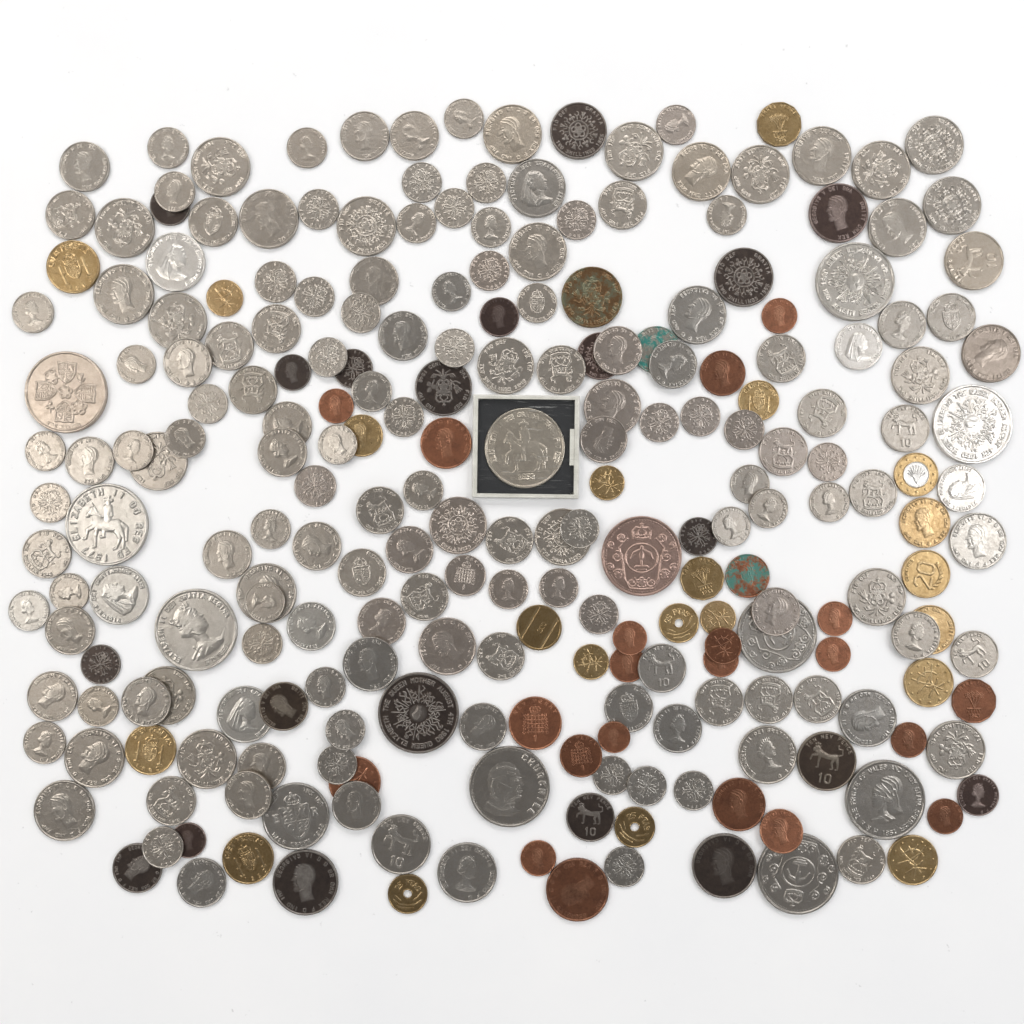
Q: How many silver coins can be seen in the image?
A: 175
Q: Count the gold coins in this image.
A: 21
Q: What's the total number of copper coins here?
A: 23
